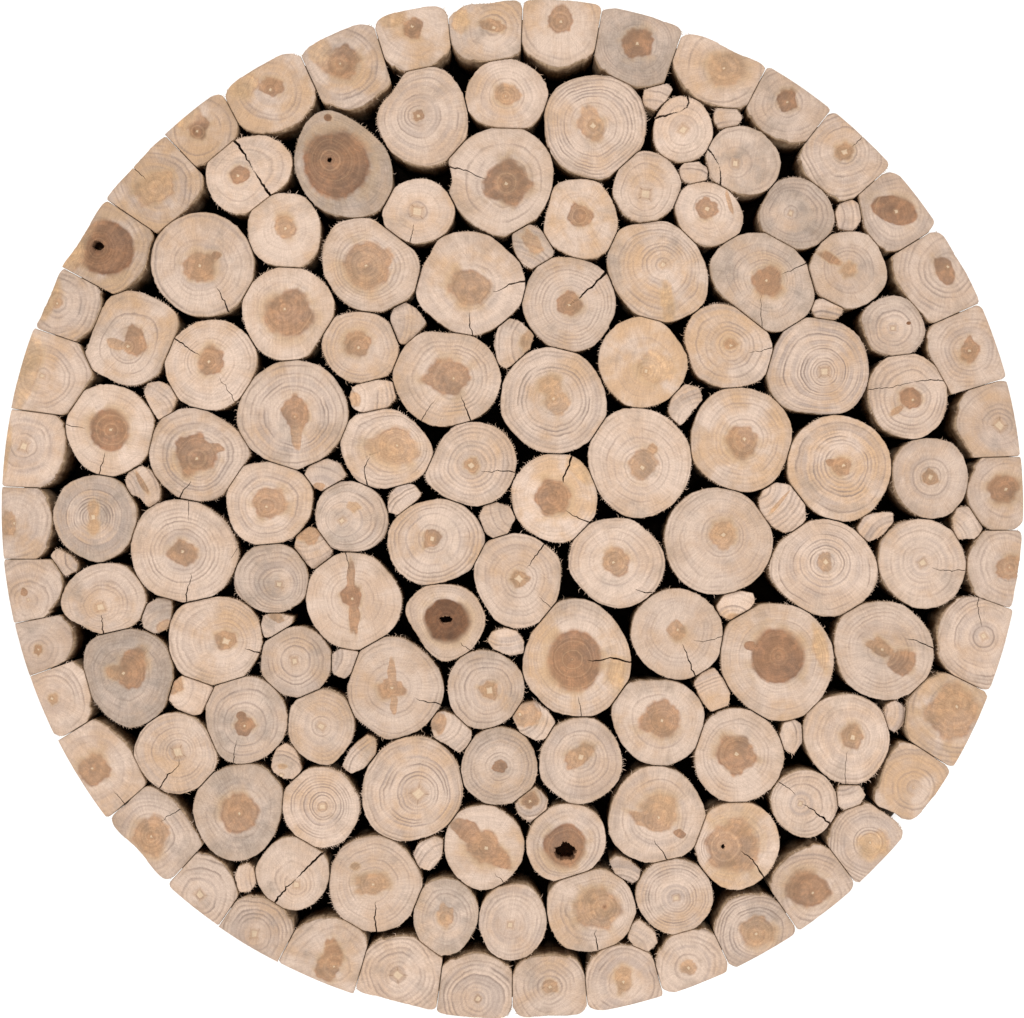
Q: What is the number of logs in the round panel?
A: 128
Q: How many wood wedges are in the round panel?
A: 39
